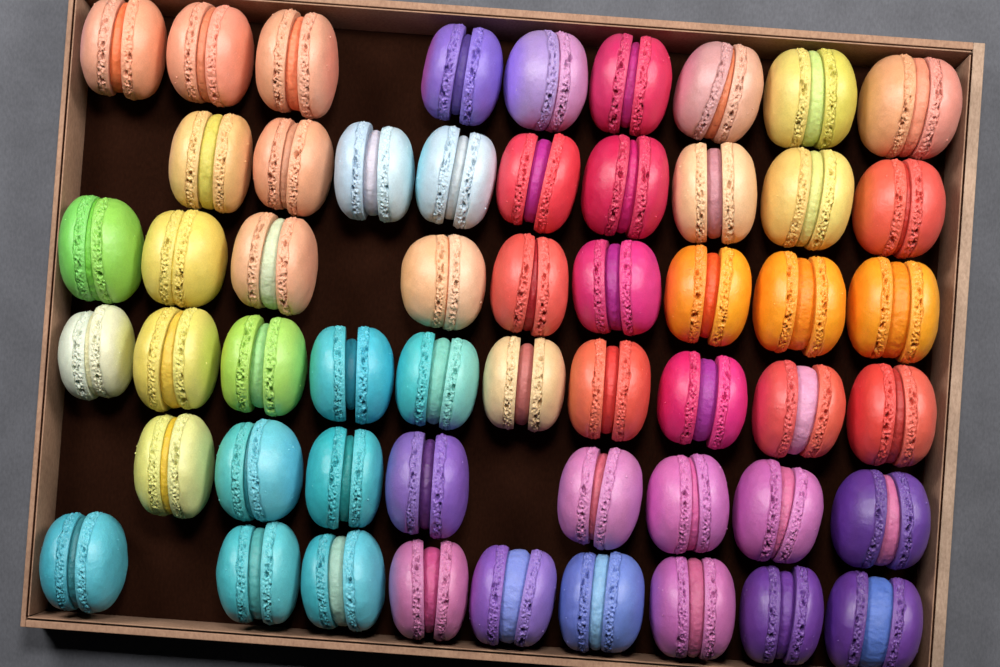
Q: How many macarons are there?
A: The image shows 54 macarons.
